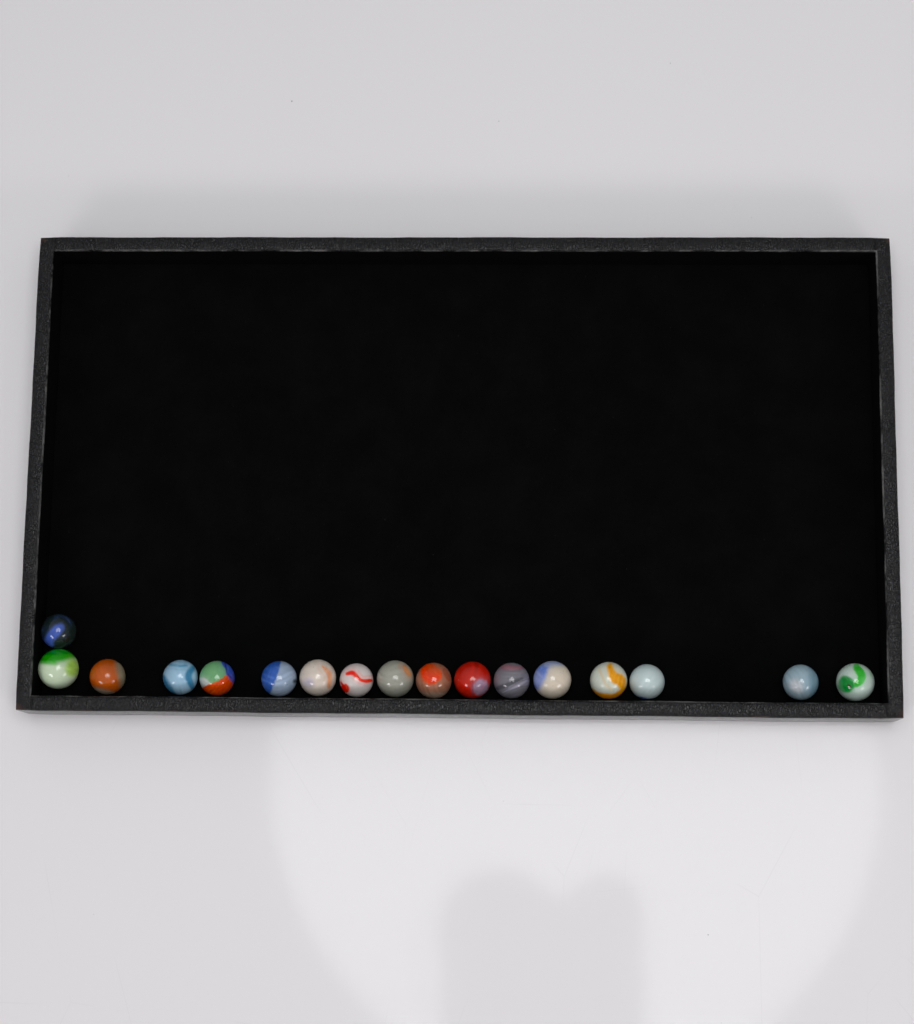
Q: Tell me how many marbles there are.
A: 17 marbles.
